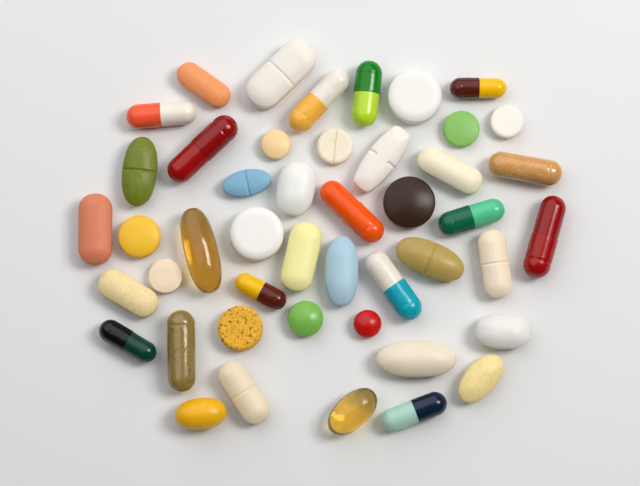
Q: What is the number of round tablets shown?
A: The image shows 12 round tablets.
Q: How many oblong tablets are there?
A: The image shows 17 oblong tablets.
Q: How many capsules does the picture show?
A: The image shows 17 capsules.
